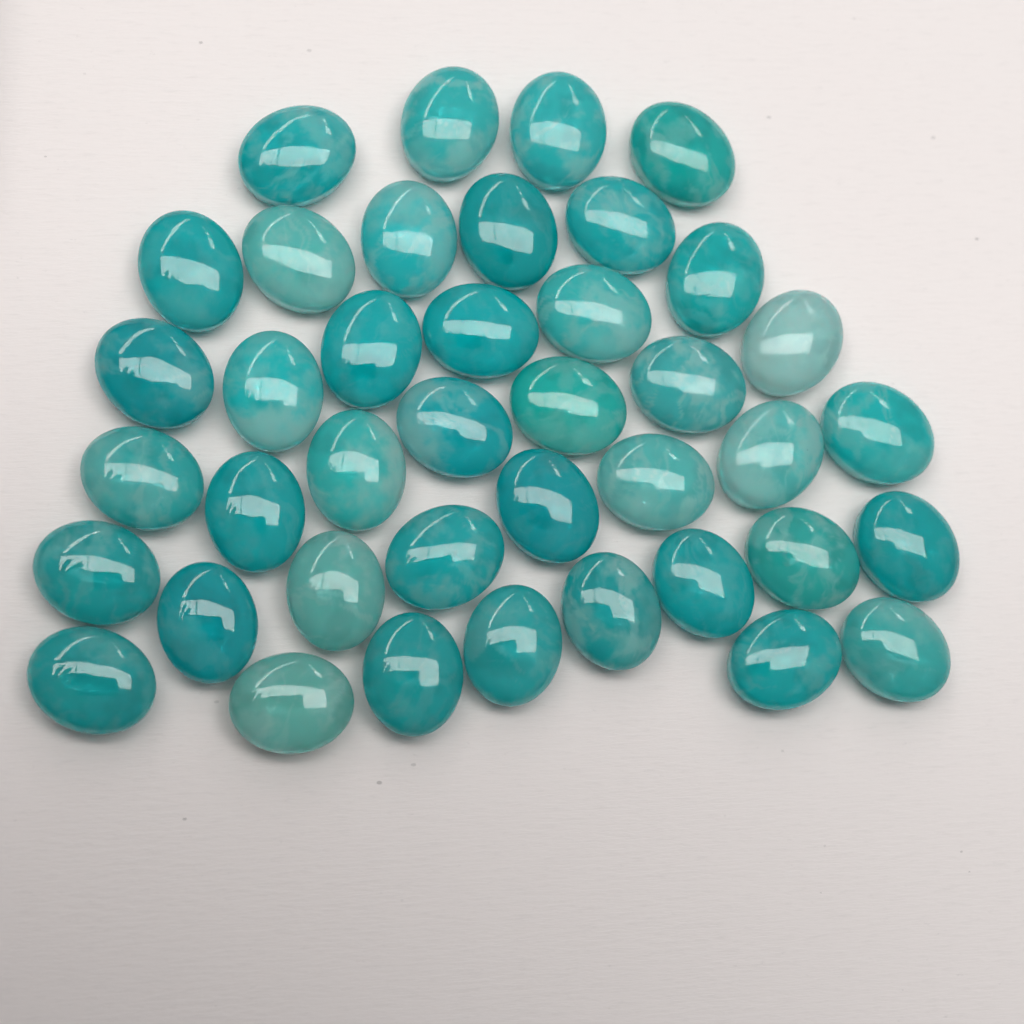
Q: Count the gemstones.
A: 40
